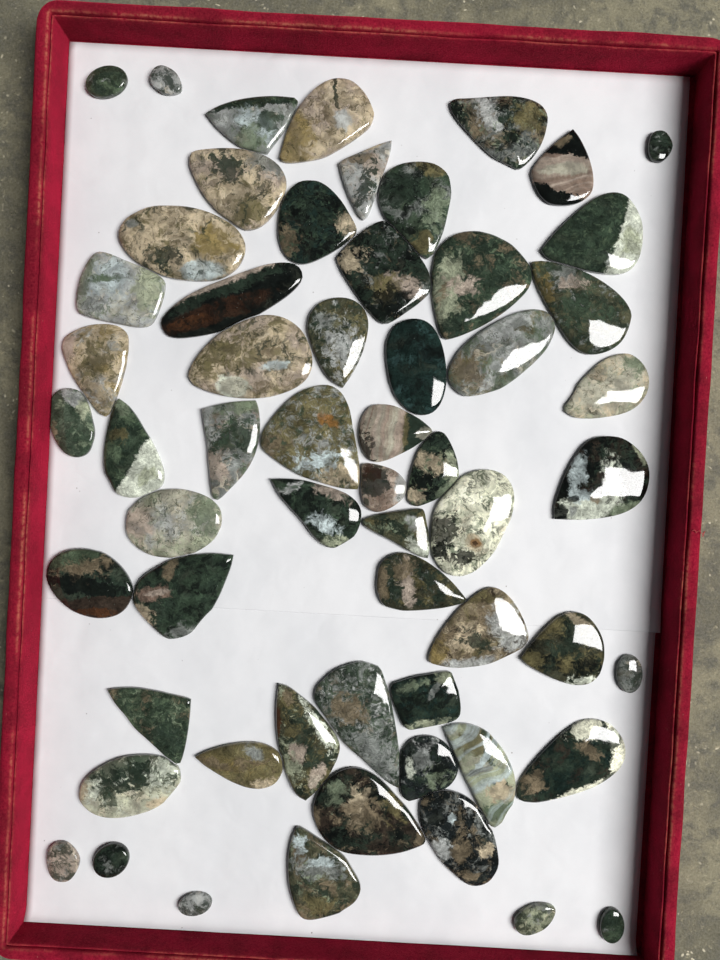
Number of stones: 59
